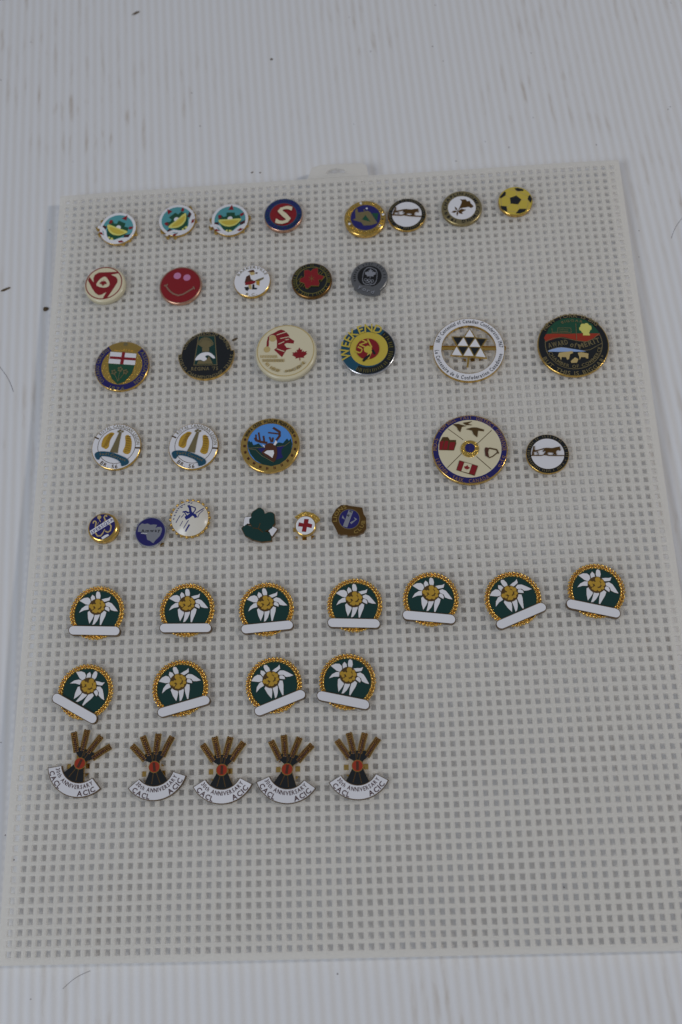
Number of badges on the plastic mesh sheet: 46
